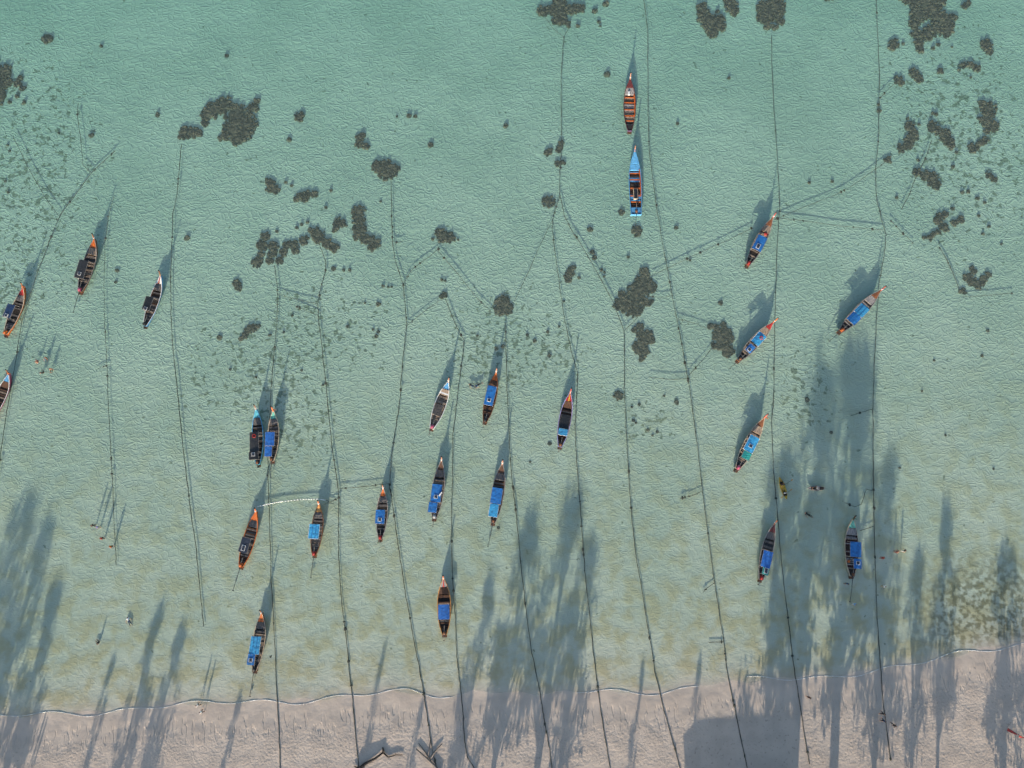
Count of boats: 24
